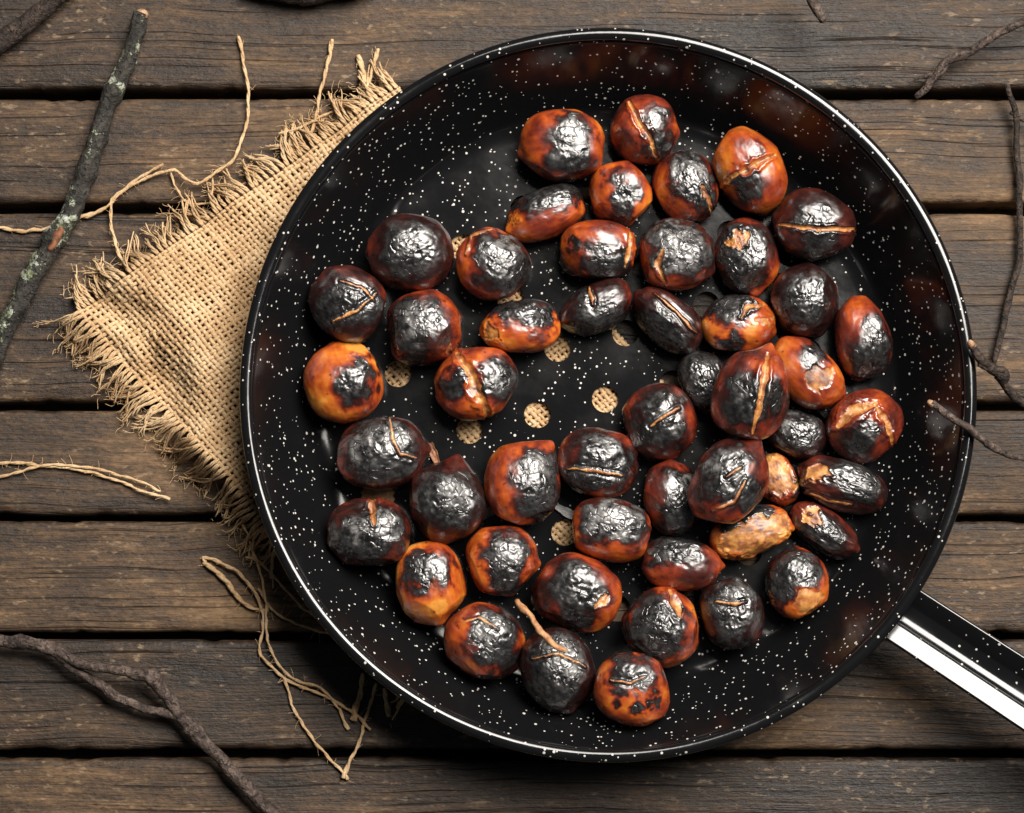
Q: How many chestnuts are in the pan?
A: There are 50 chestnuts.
